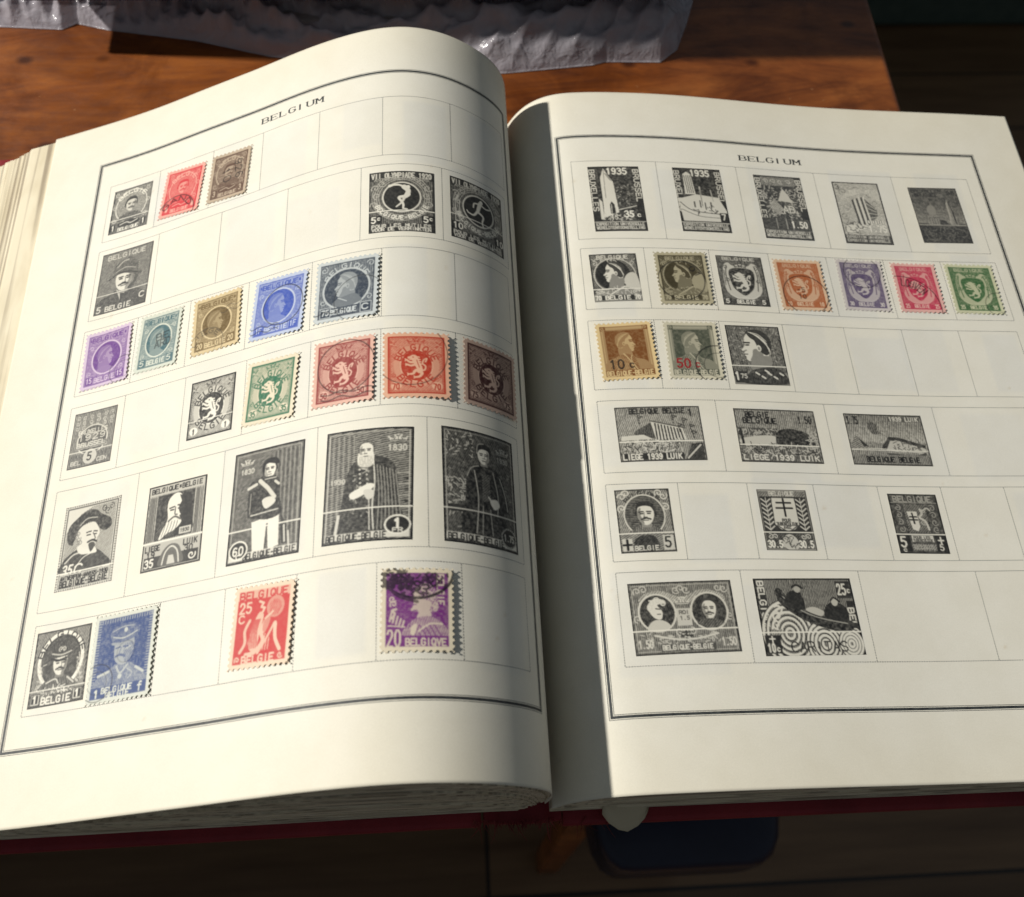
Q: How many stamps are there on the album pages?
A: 49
